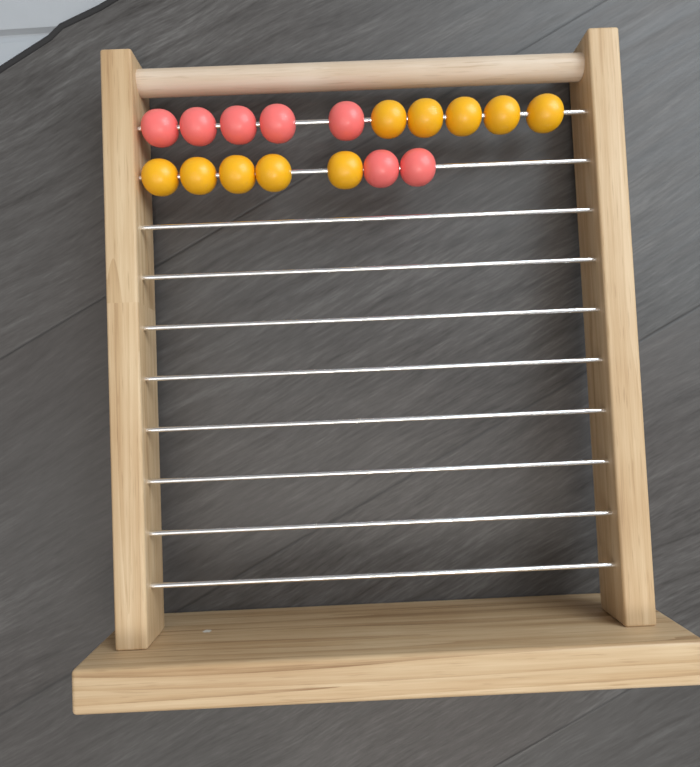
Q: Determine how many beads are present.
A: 17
